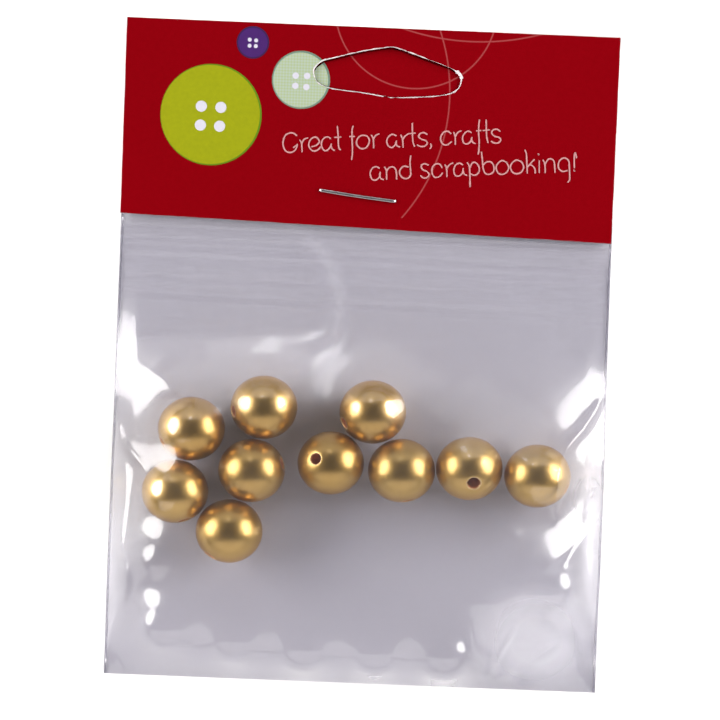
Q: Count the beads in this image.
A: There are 10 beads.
